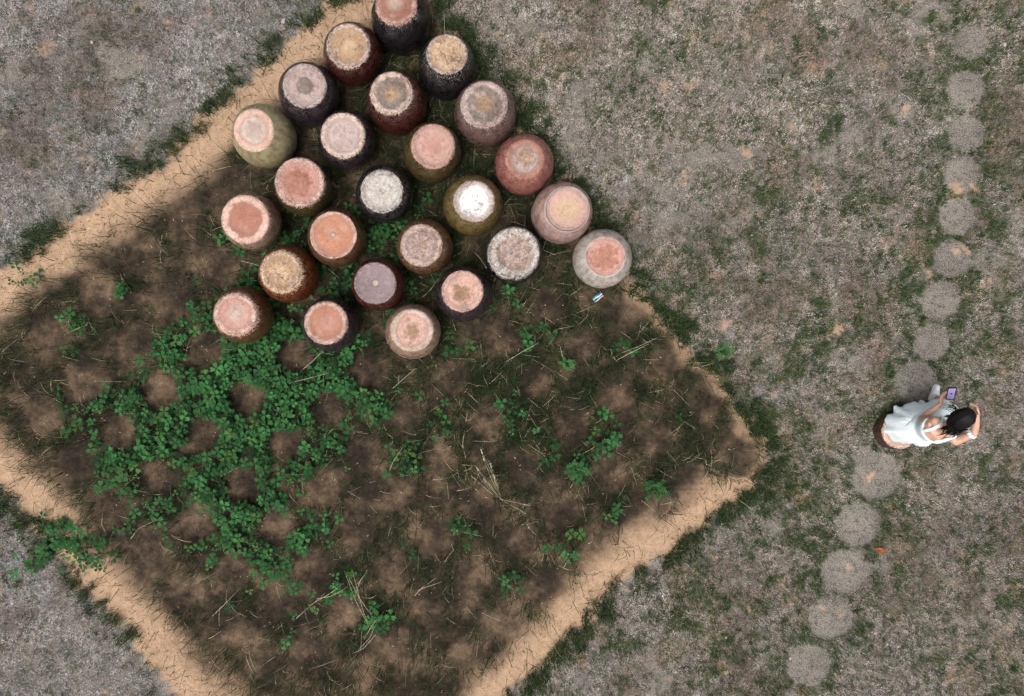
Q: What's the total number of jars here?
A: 26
